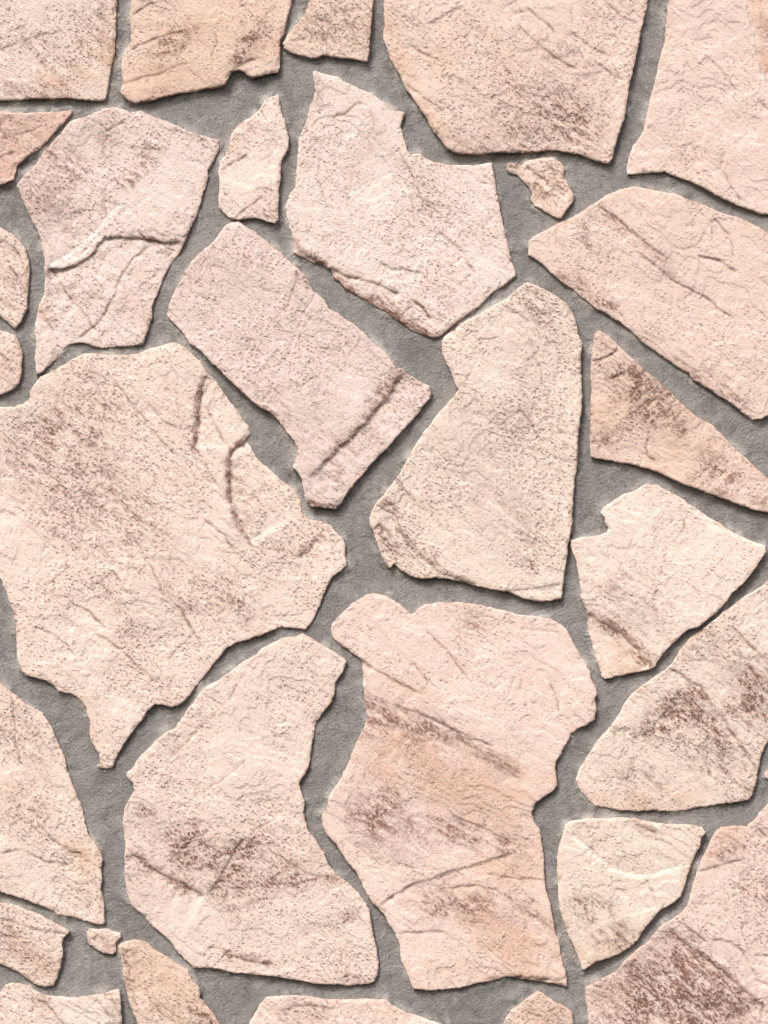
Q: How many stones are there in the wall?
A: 30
